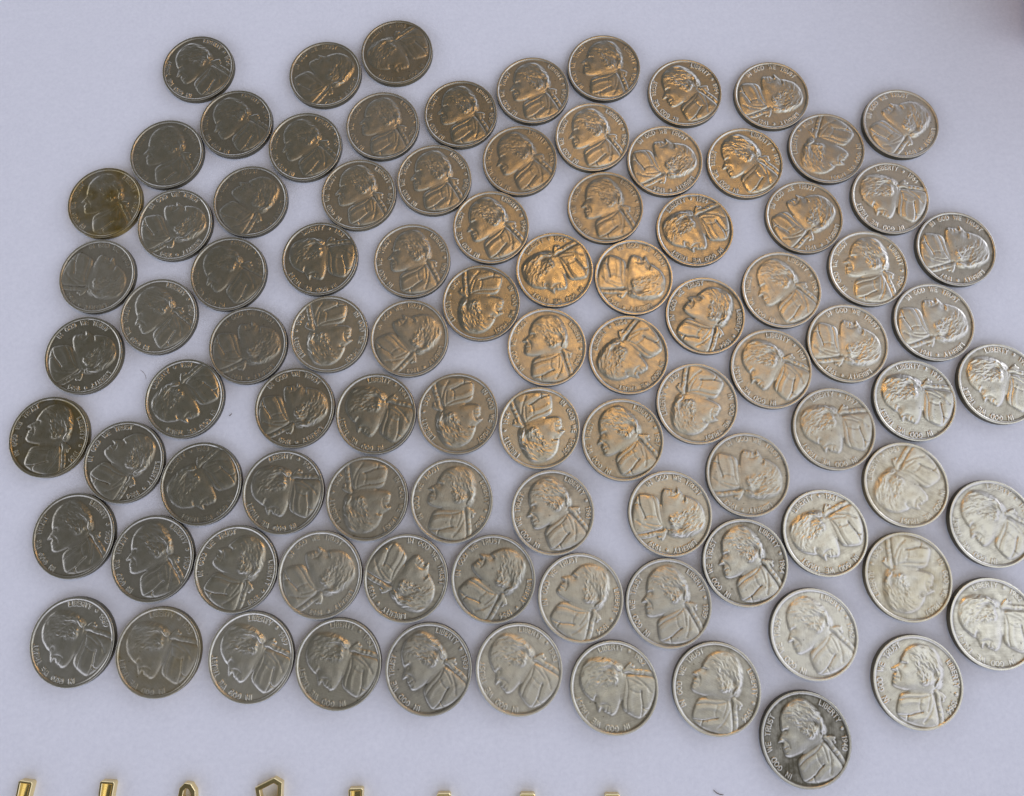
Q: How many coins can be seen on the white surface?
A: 93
